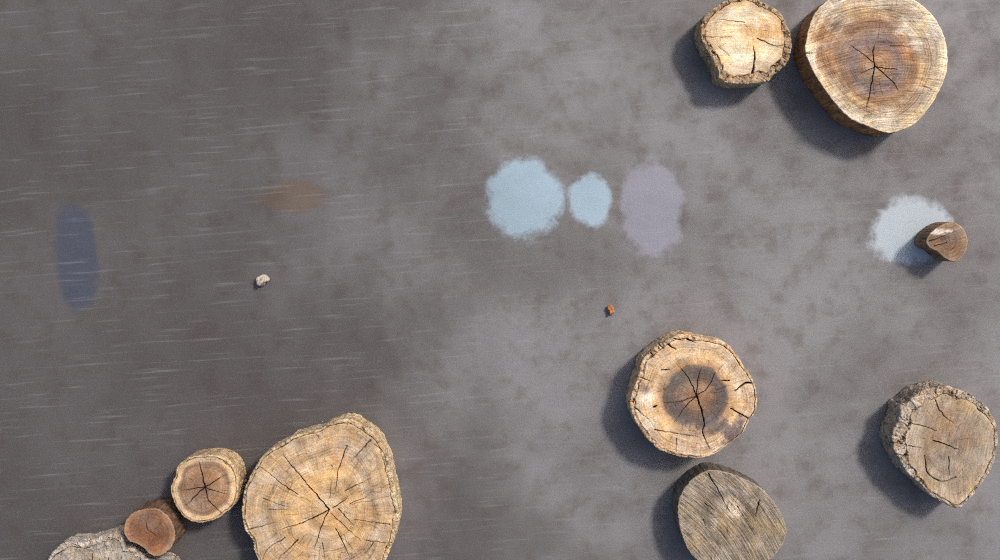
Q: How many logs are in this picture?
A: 10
